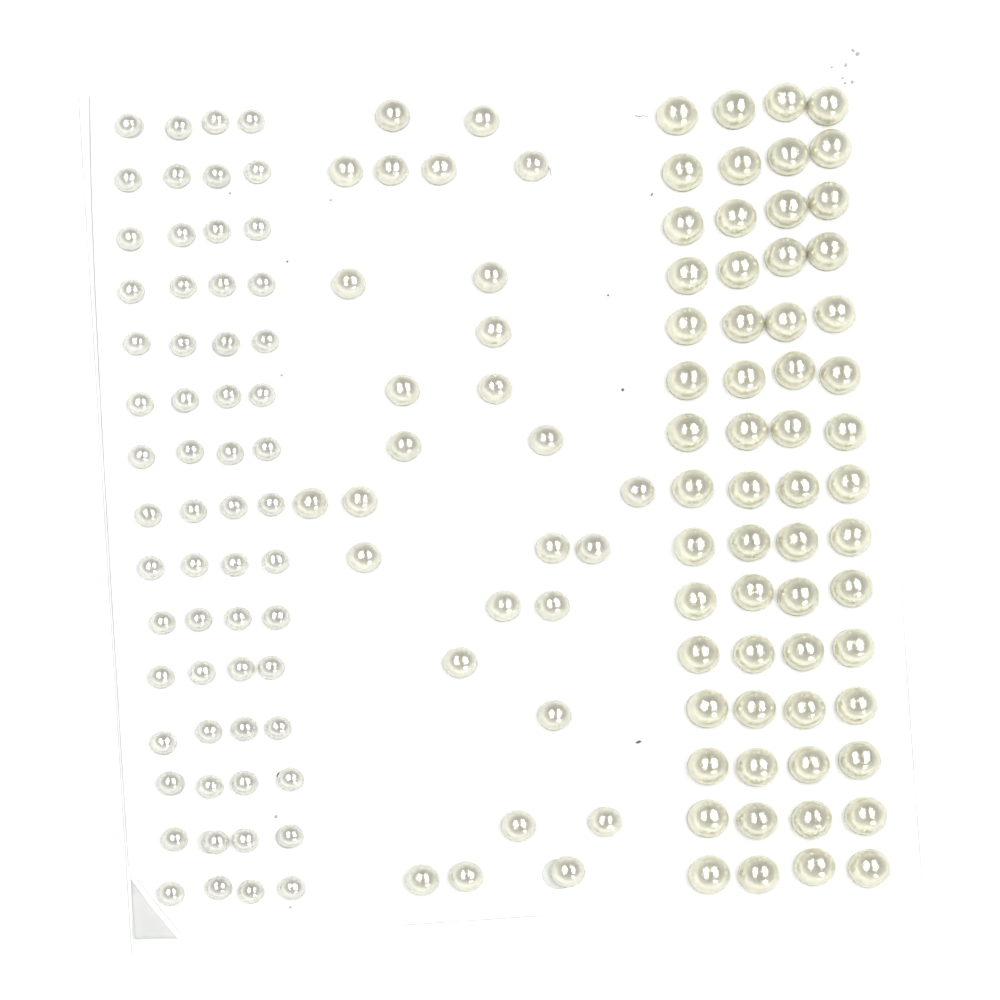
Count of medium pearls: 28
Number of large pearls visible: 60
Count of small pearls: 60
